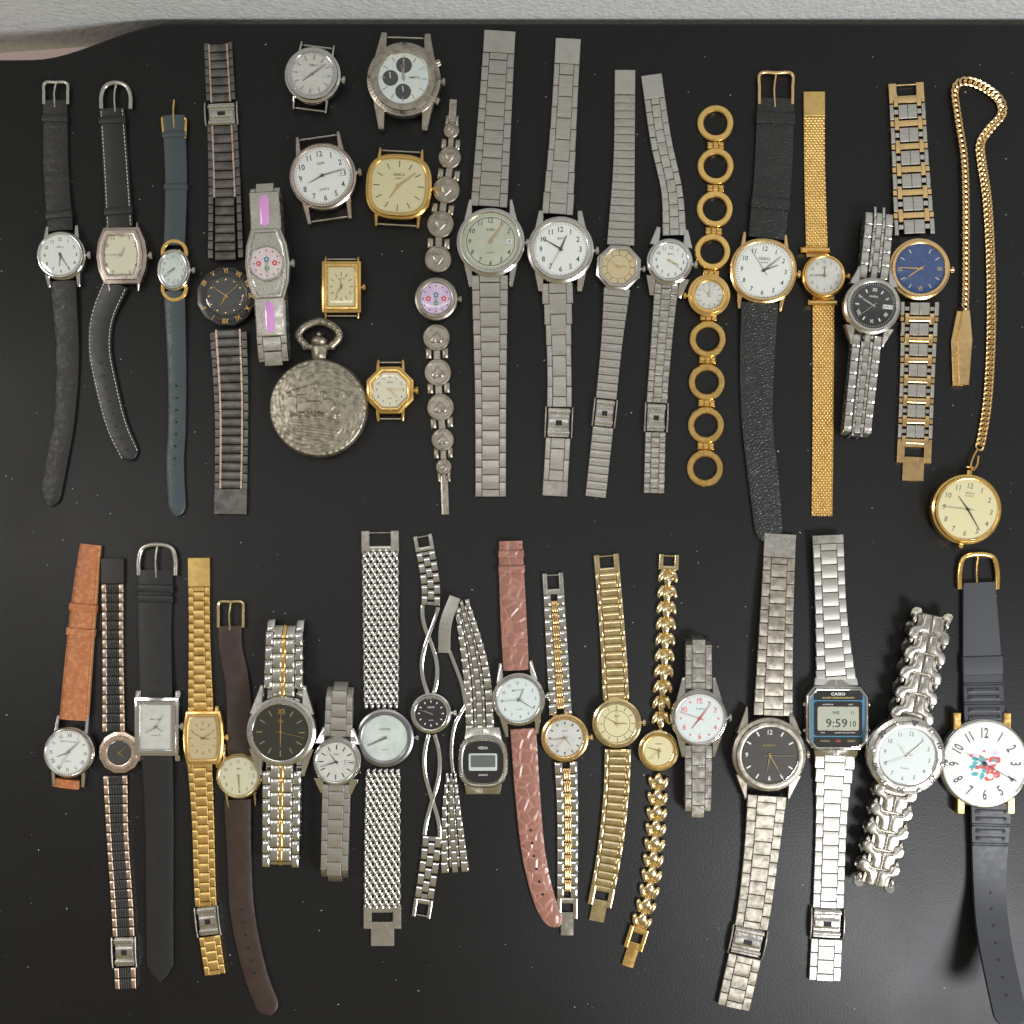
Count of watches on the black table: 42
